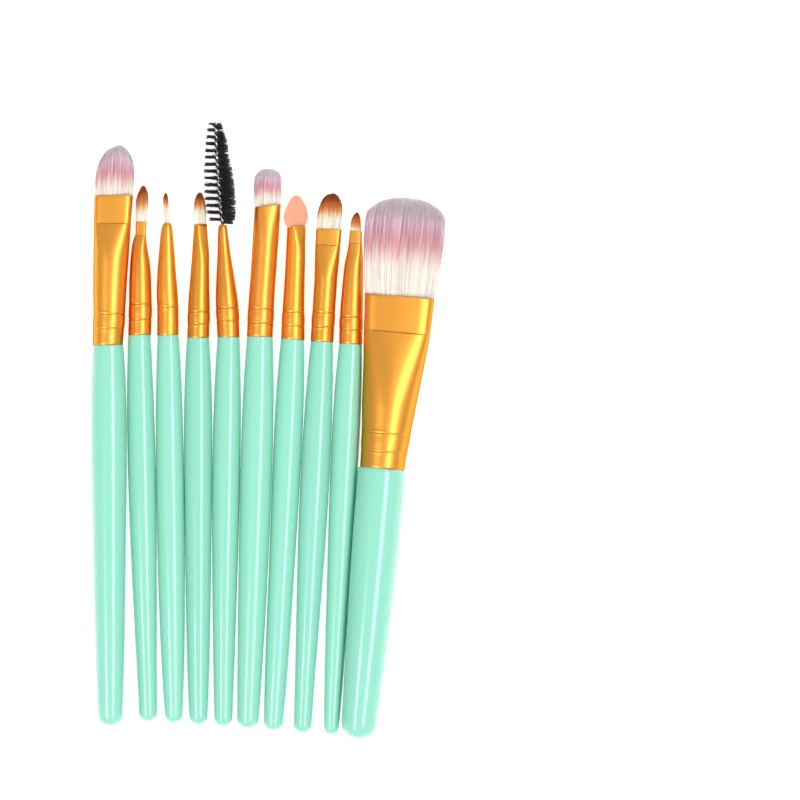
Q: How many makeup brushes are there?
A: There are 10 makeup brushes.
